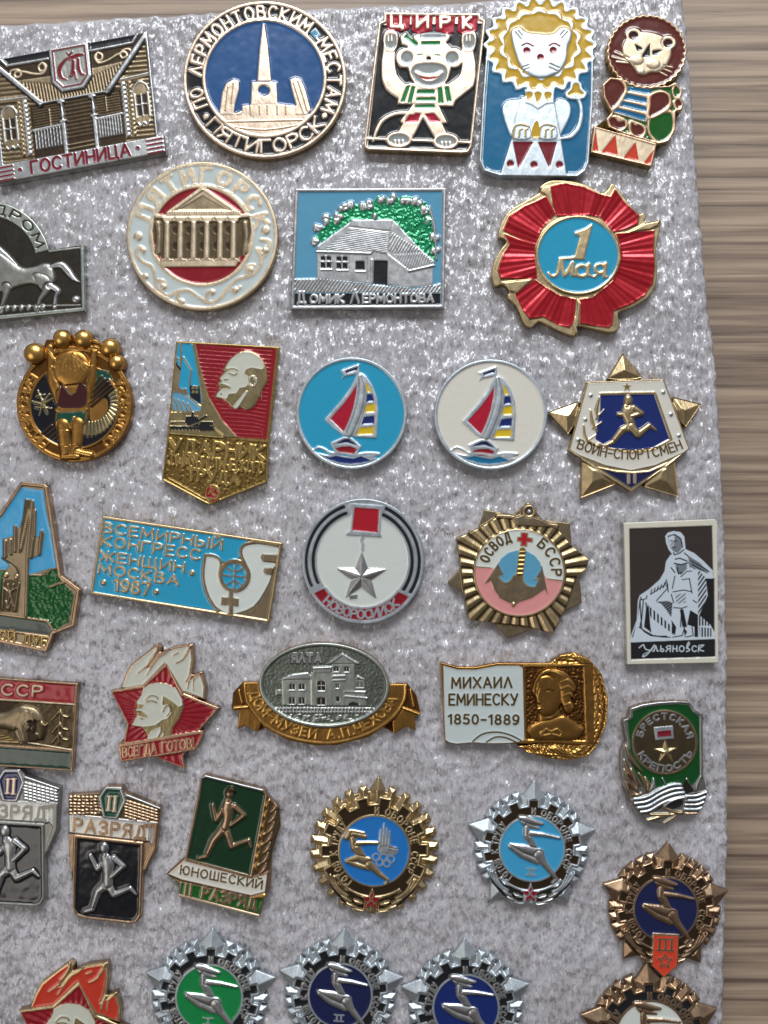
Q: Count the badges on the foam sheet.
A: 35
